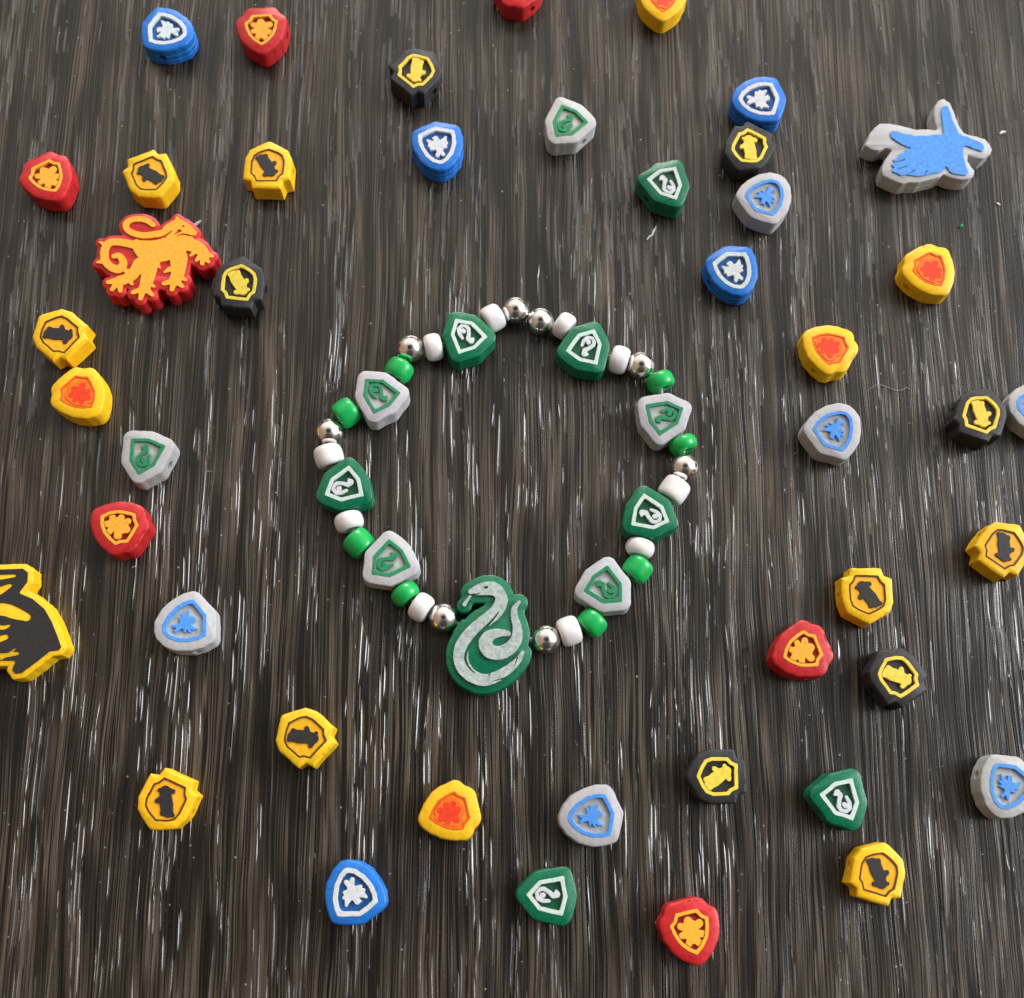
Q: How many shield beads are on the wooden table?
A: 49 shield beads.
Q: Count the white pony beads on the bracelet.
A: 10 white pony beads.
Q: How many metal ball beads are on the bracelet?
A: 8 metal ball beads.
